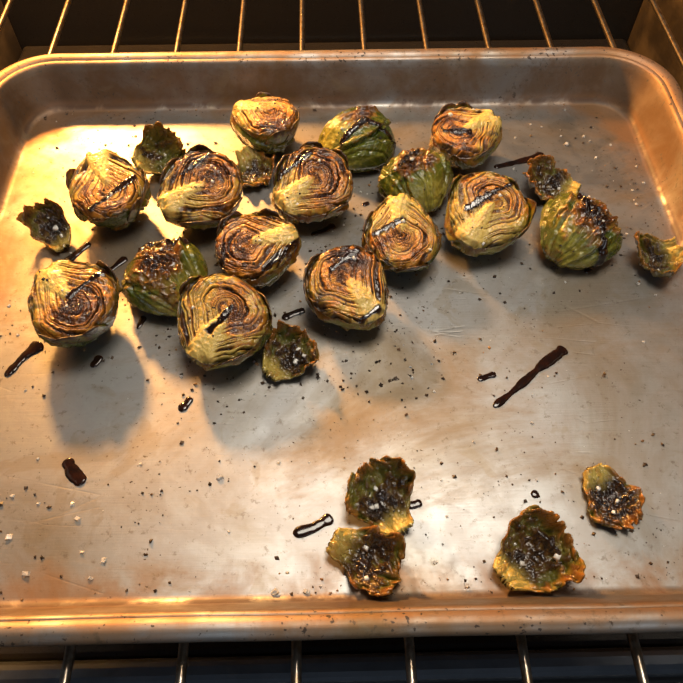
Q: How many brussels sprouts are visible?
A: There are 15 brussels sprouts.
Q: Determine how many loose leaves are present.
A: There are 10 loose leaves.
